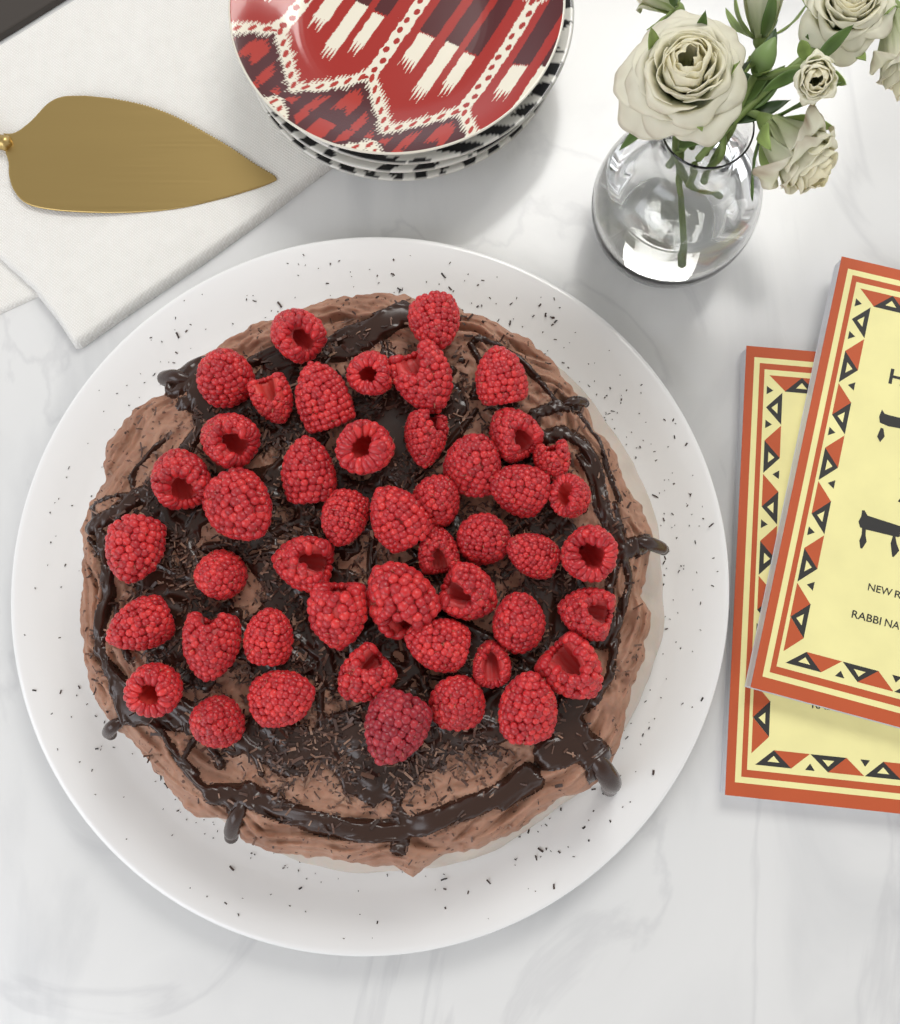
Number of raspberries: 47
